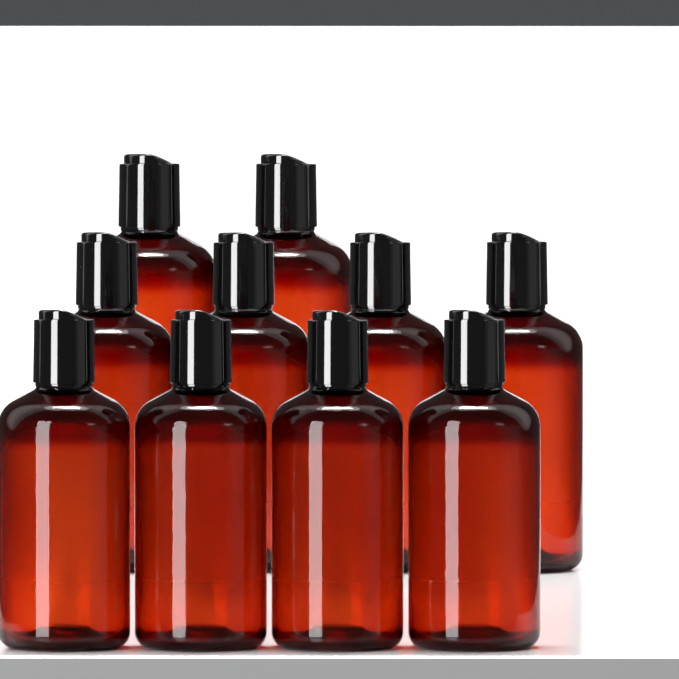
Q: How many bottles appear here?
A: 10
